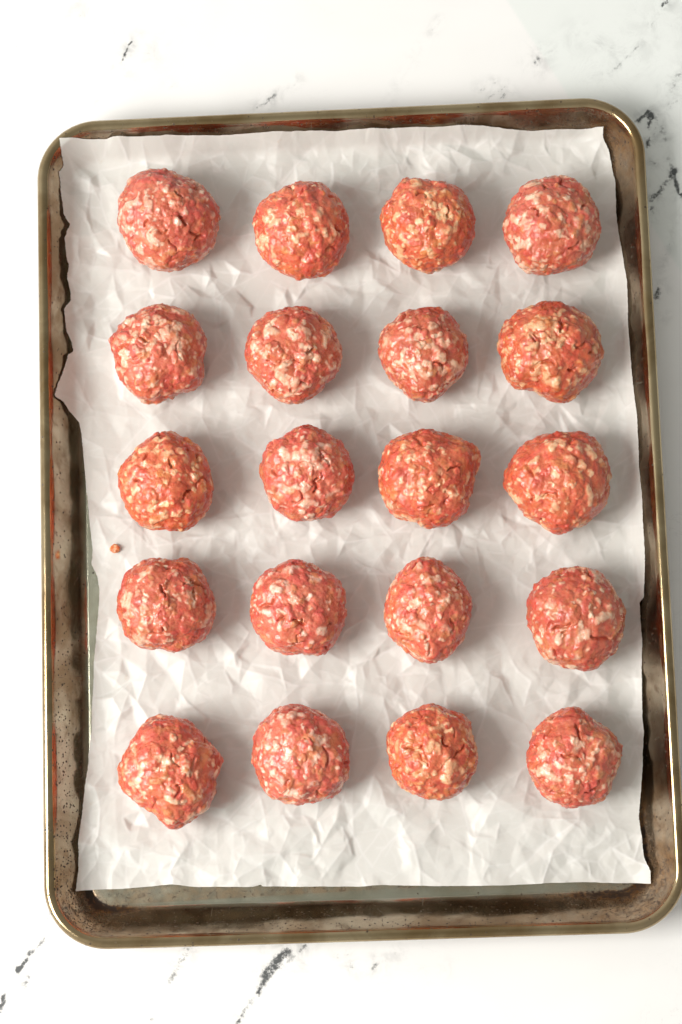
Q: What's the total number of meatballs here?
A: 20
